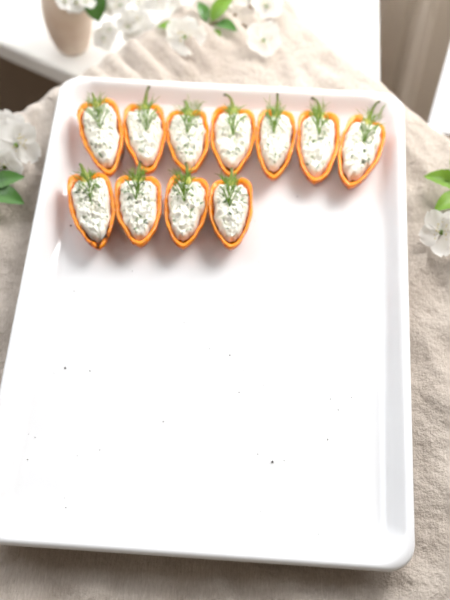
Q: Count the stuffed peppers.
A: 11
